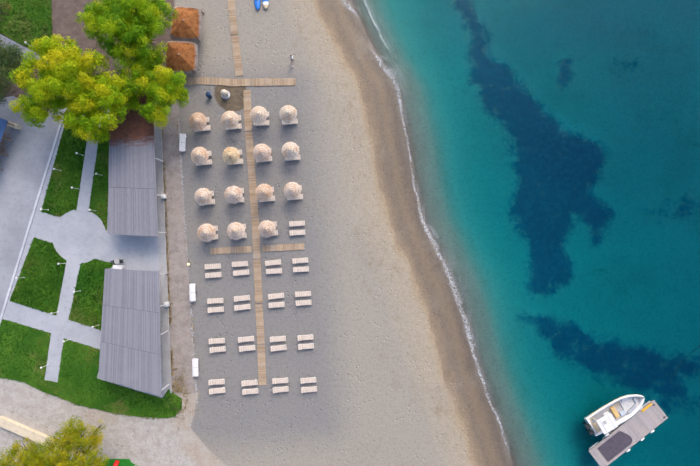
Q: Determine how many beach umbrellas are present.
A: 15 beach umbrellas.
